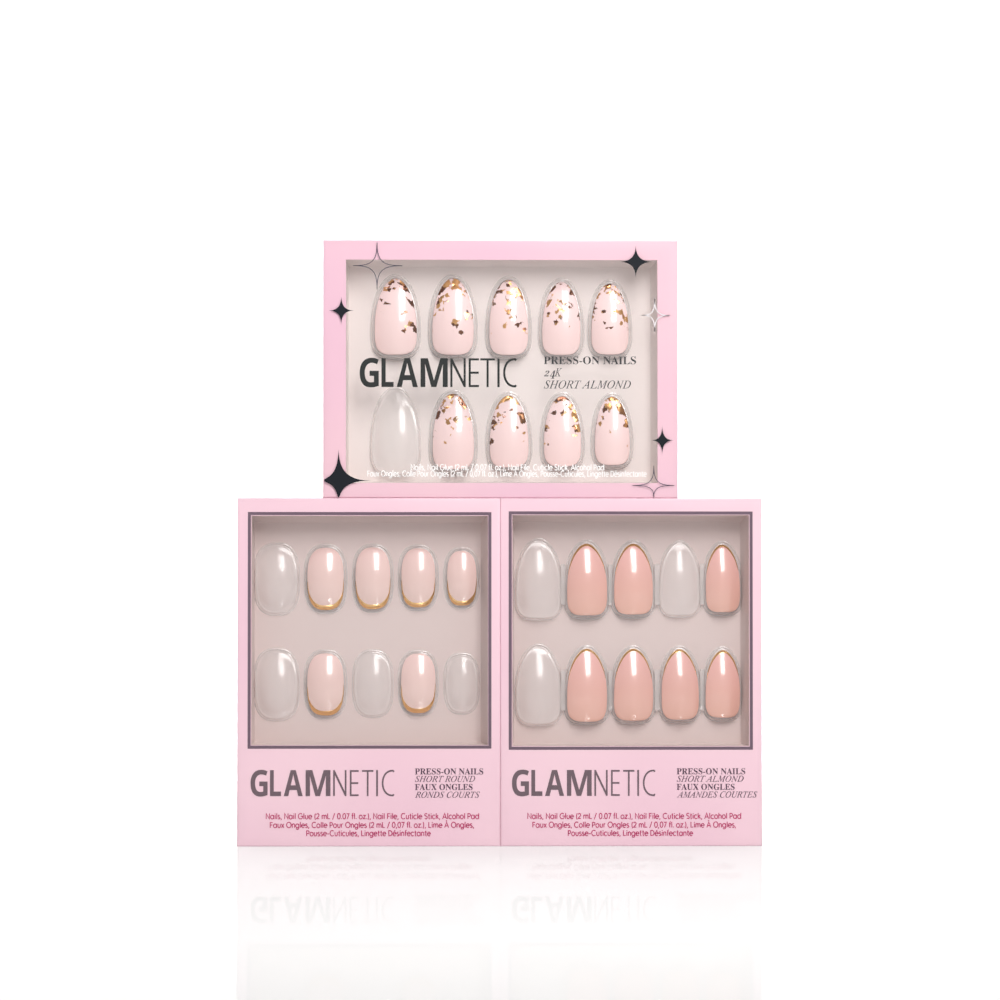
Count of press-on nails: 22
